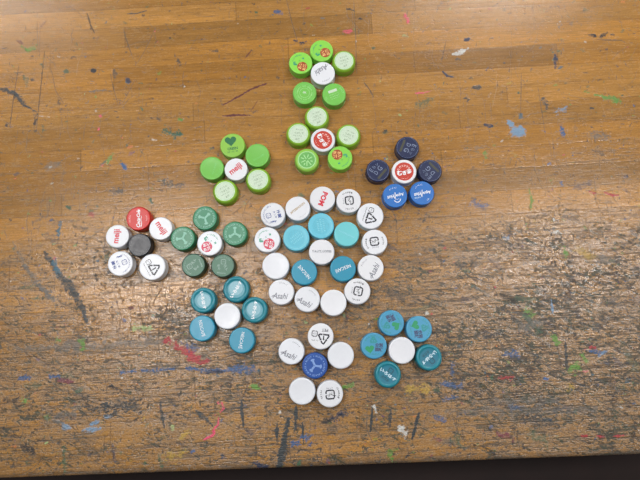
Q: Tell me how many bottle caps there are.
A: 73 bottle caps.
